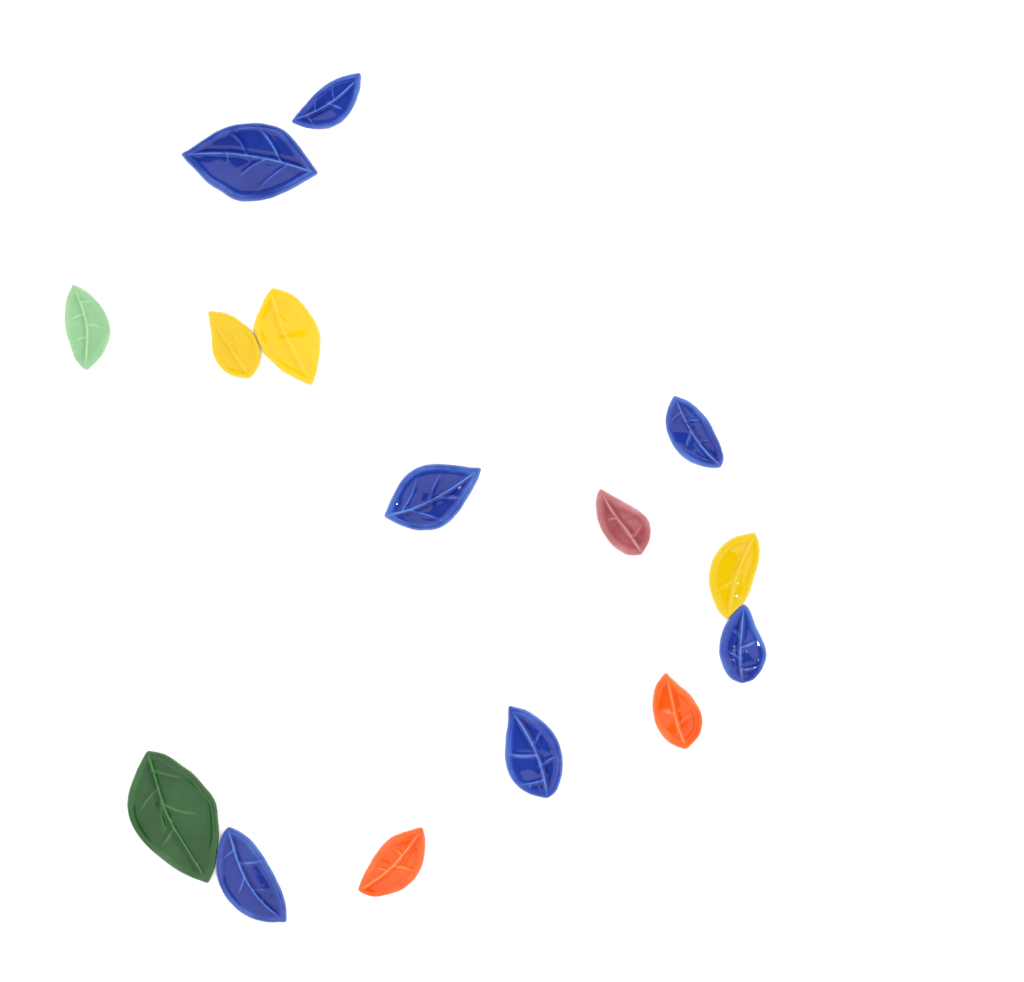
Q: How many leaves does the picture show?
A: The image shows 15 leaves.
